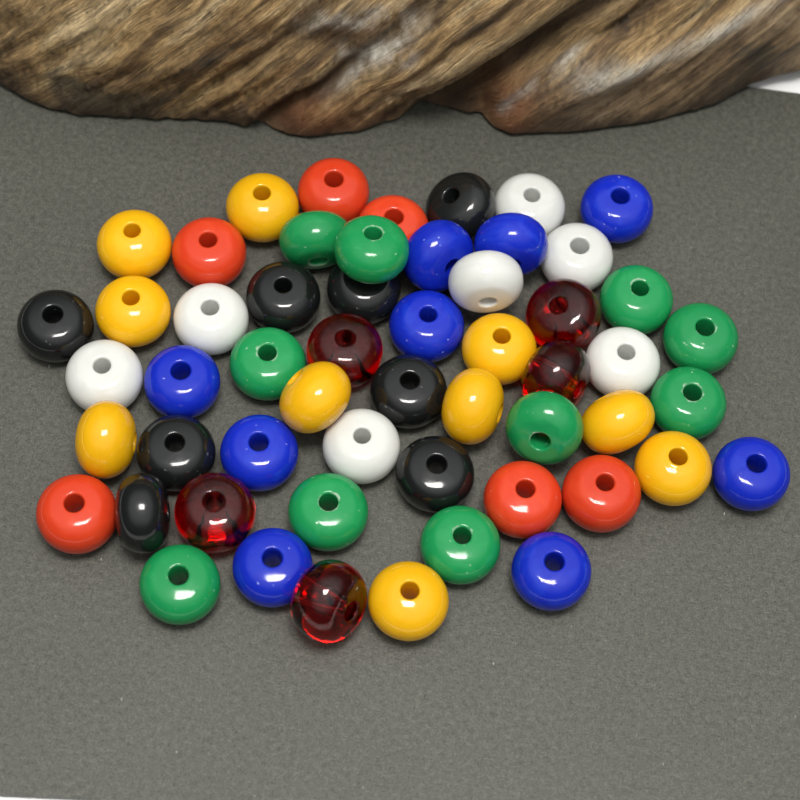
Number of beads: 55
